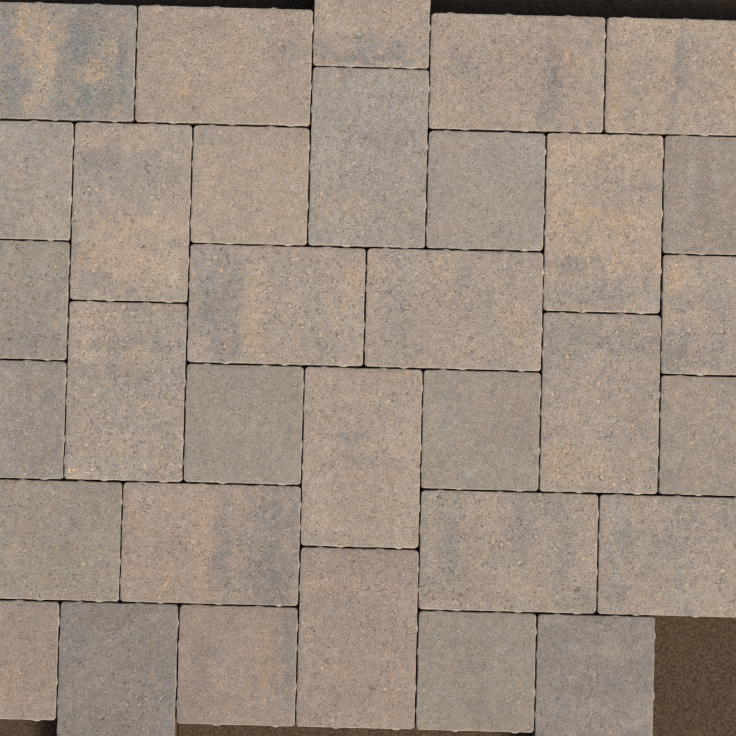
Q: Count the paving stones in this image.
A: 33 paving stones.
